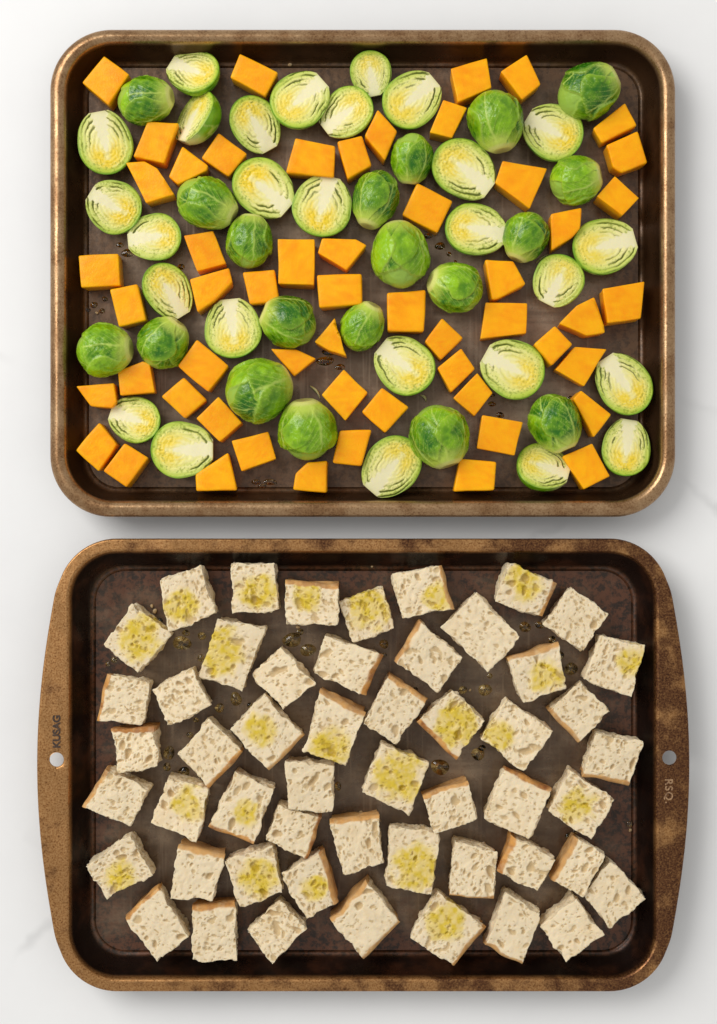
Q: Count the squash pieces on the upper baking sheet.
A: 55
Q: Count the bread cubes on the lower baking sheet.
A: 52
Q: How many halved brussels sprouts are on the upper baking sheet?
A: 27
